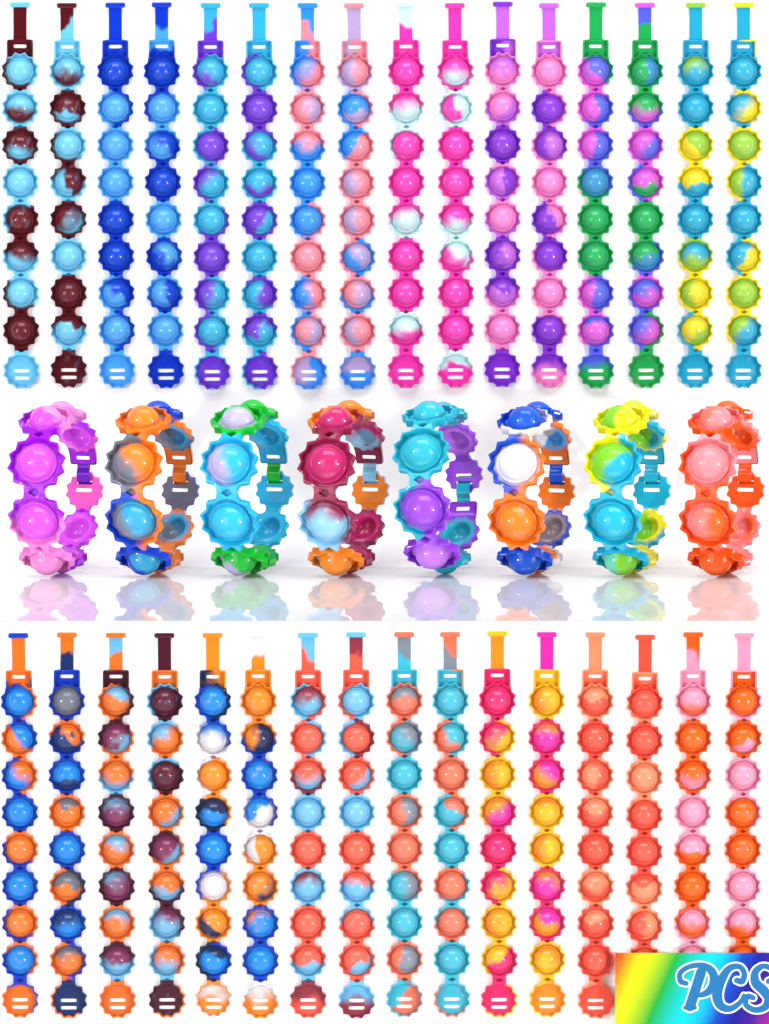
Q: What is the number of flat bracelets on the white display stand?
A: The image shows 32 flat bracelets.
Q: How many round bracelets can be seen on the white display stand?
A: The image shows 8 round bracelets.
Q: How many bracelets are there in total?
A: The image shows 40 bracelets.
